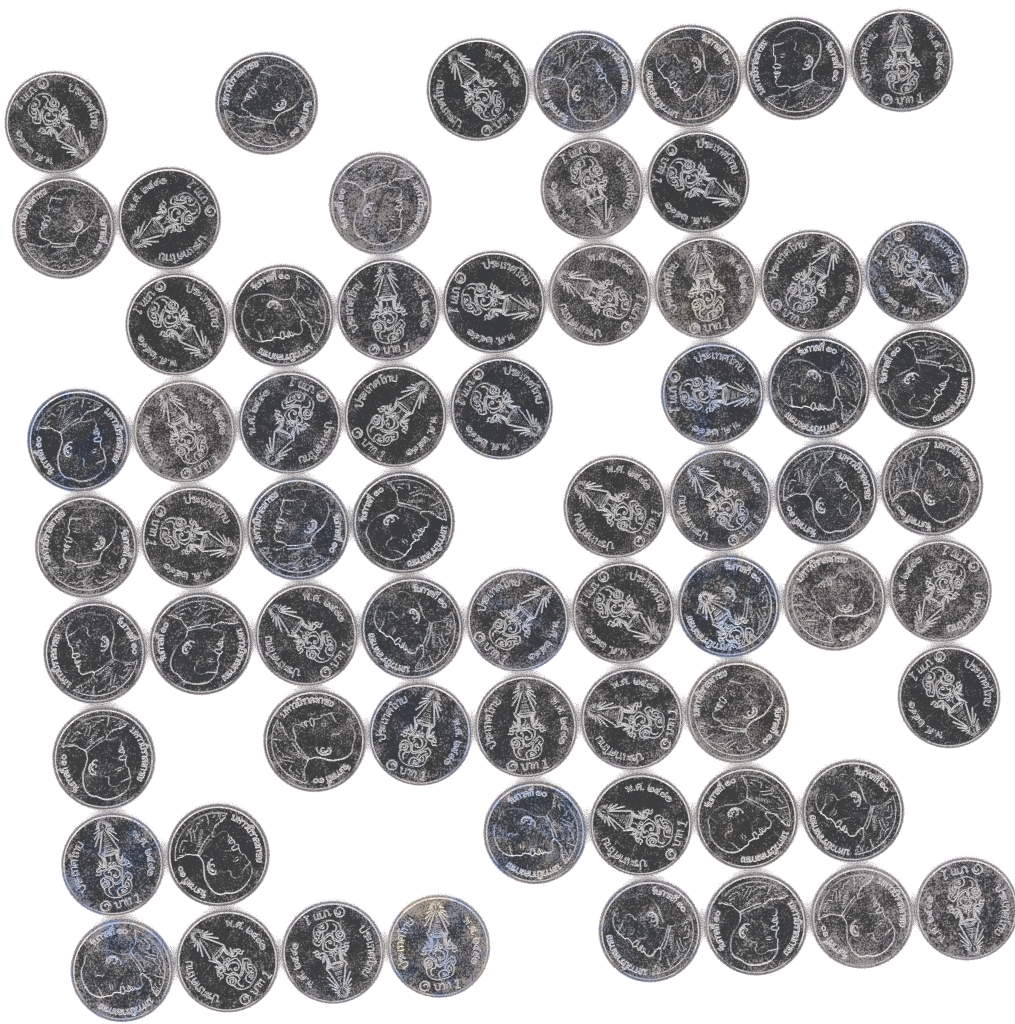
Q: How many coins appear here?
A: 66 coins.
